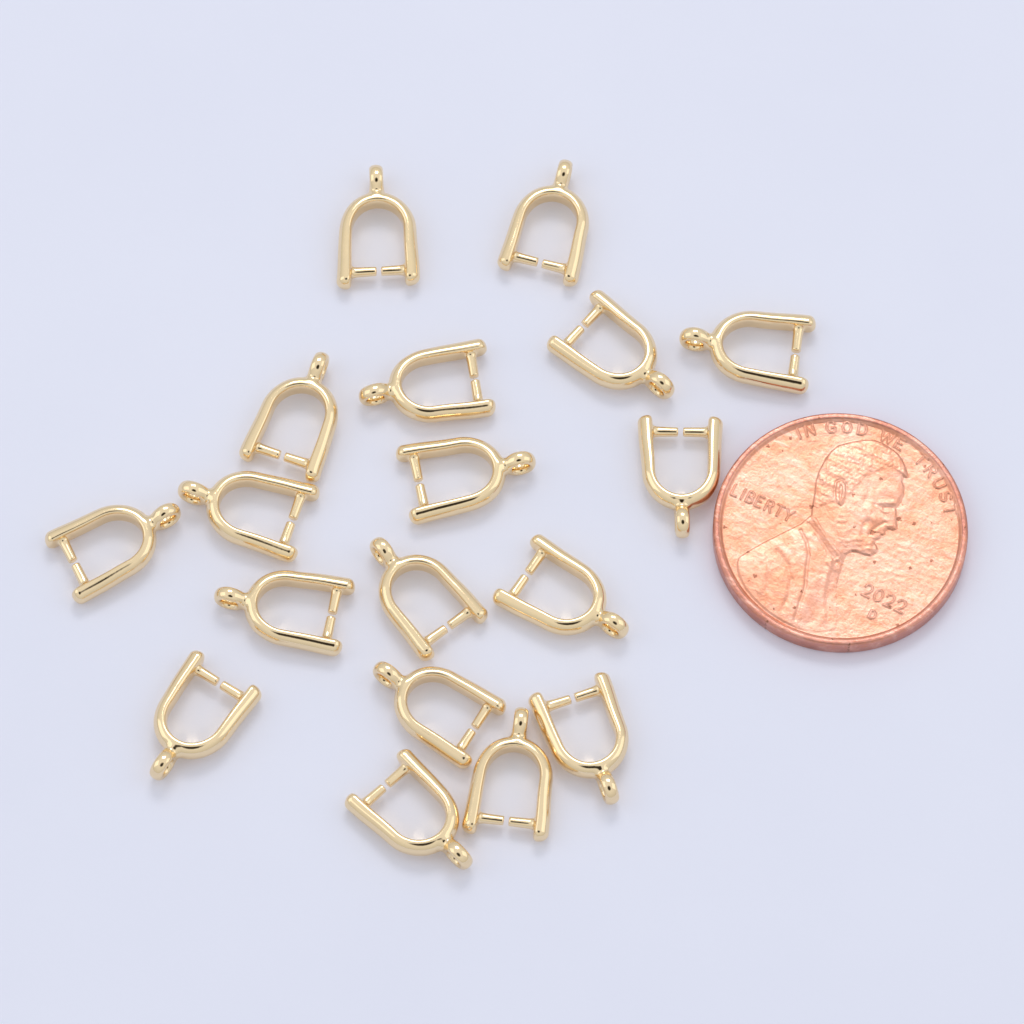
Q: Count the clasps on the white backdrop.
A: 18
